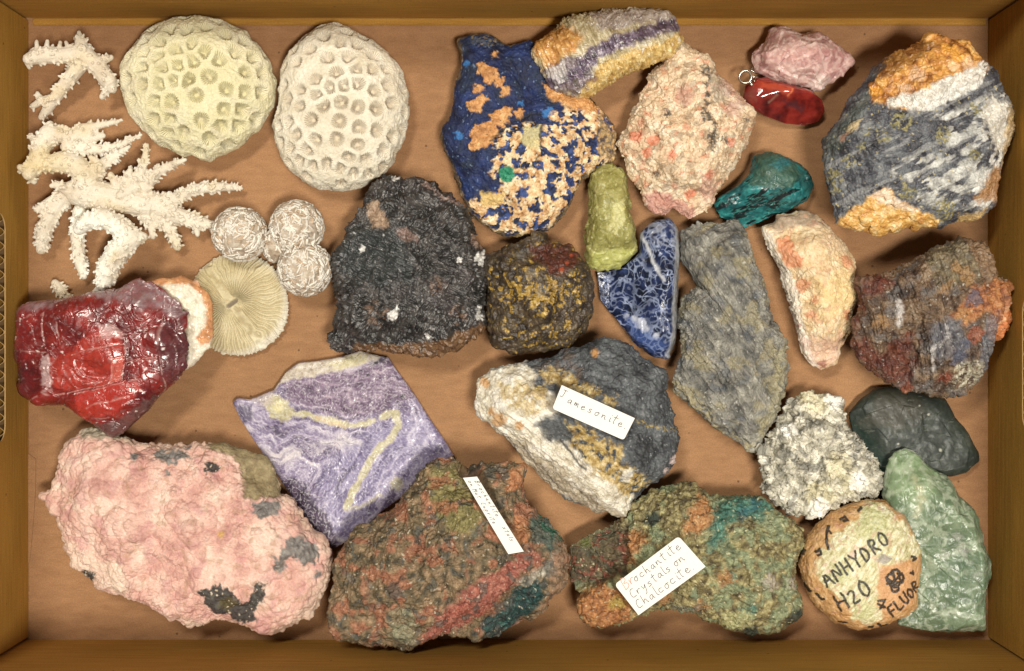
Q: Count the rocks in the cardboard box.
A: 24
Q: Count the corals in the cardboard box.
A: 5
